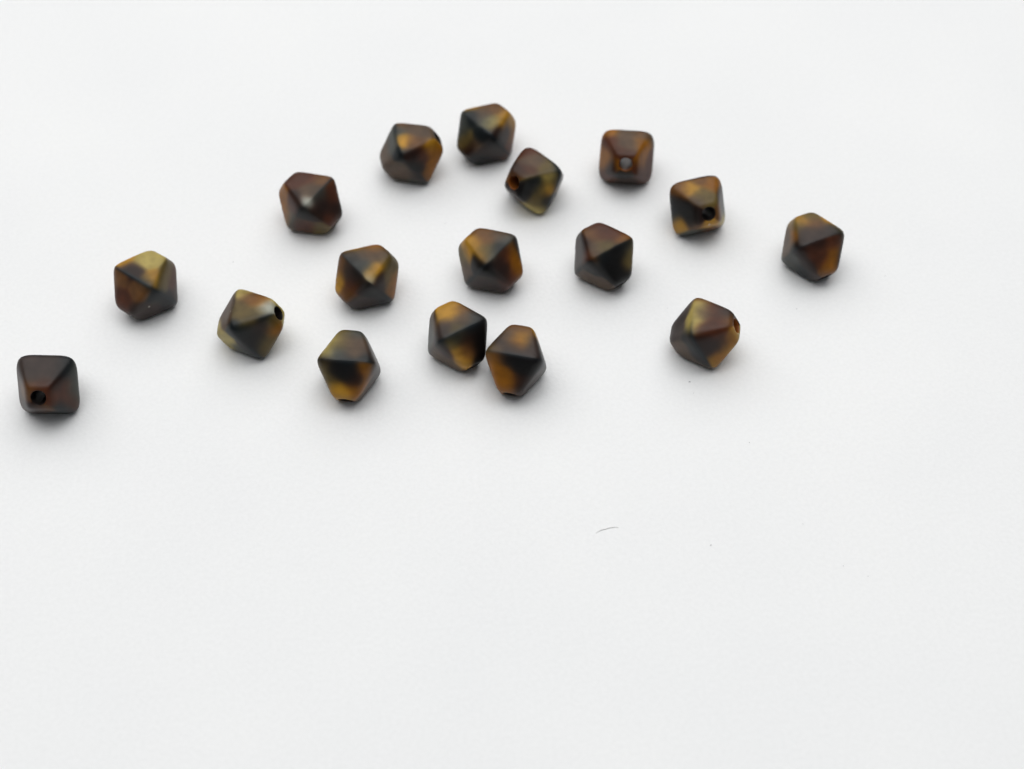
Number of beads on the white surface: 17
